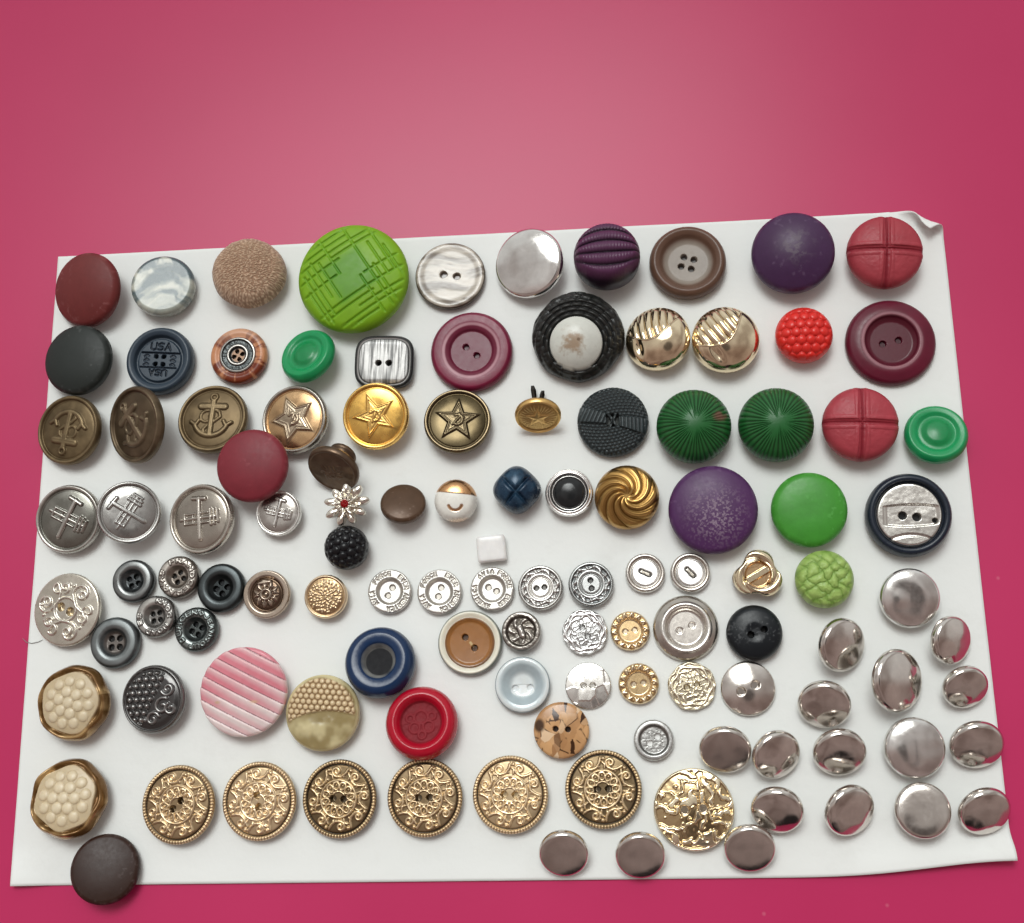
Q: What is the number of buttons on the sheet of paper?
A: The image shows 114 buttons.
